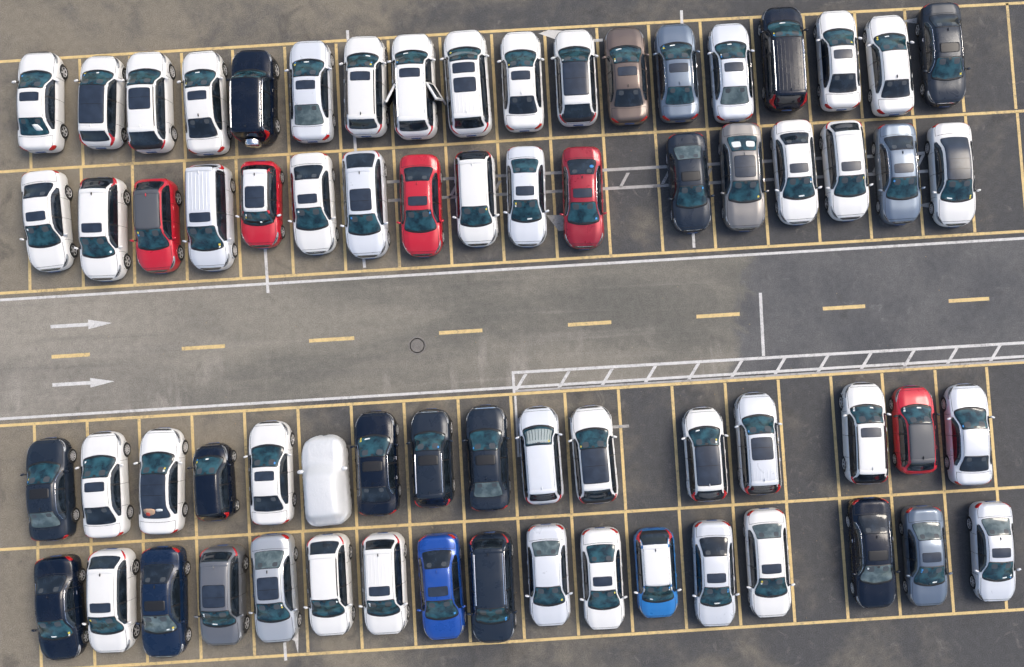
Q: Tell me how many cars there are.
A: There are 68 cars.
